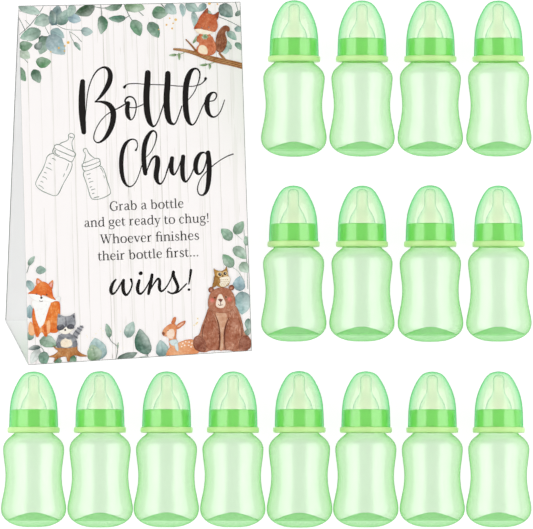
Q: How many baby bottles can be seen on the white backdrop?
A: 16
